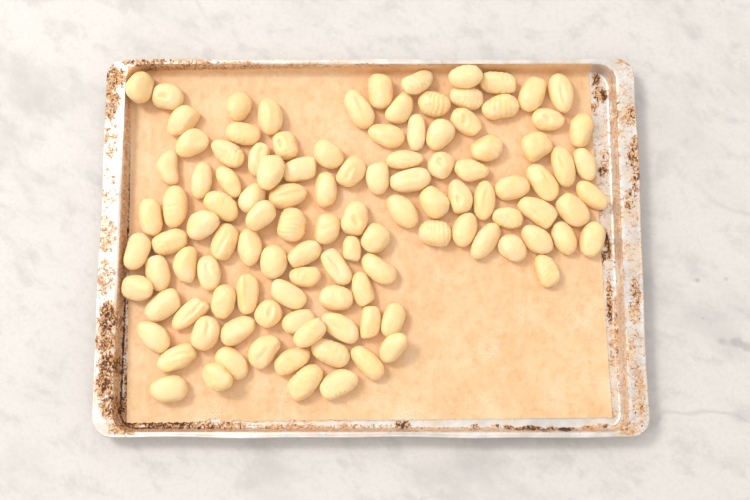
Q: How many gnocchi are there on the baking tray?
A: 114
